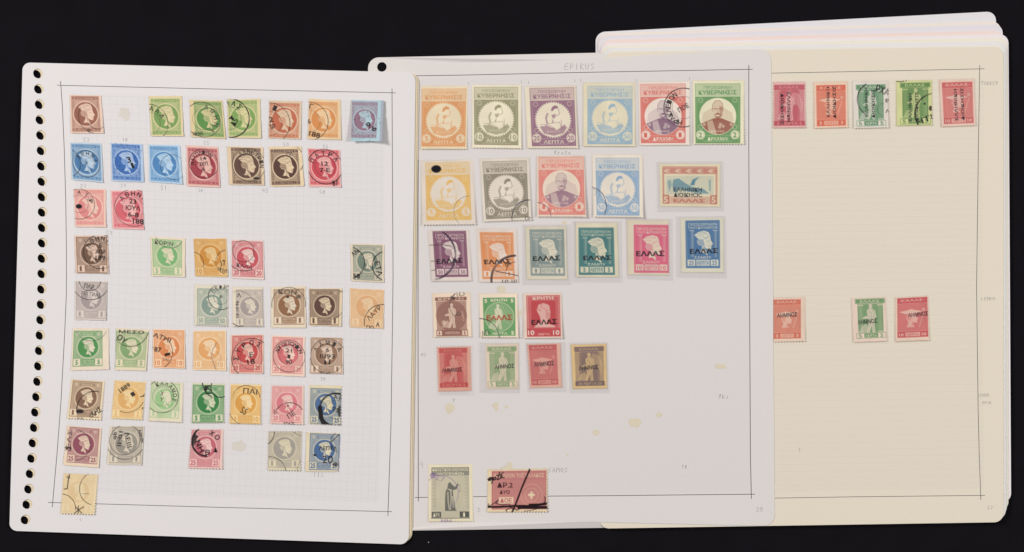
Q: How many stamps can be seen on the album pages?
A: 81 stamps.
